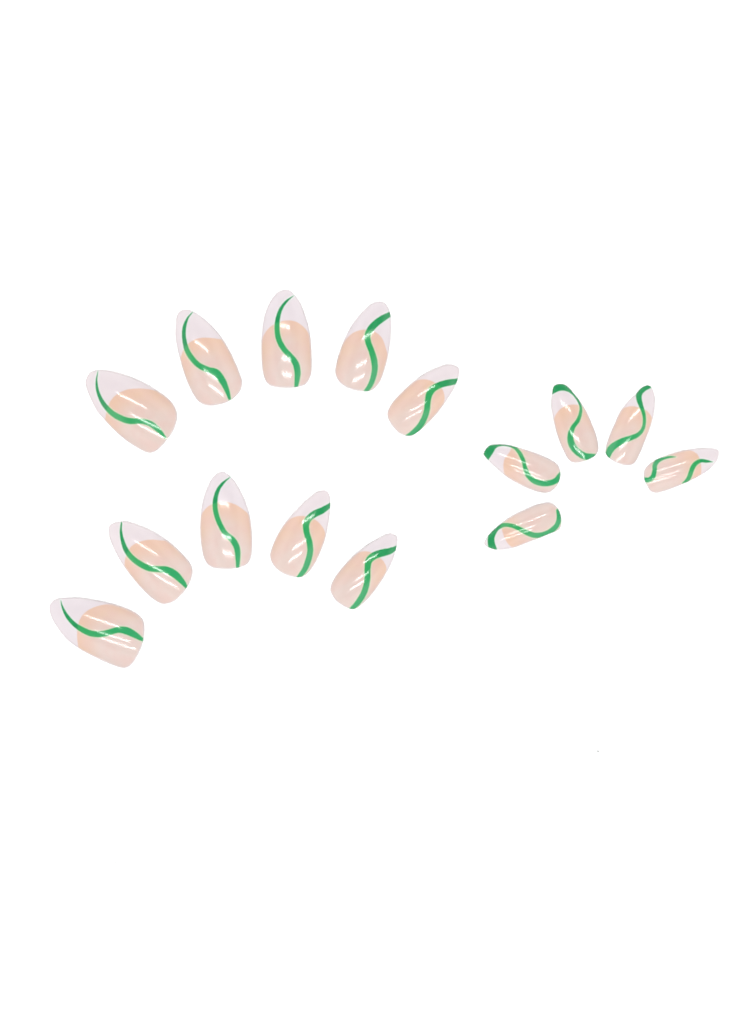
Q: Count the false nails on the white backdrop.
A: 15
